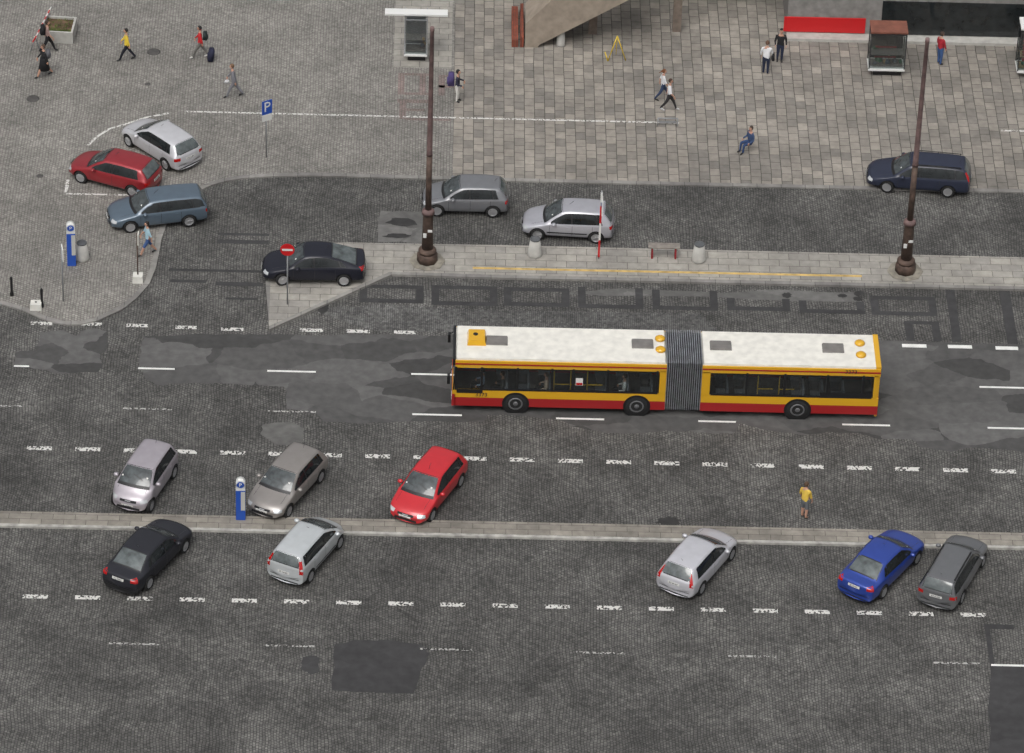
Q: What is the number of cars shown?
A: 15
